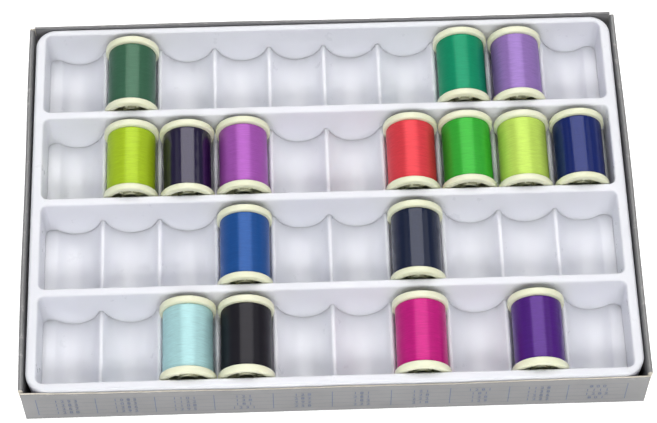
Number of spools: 16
